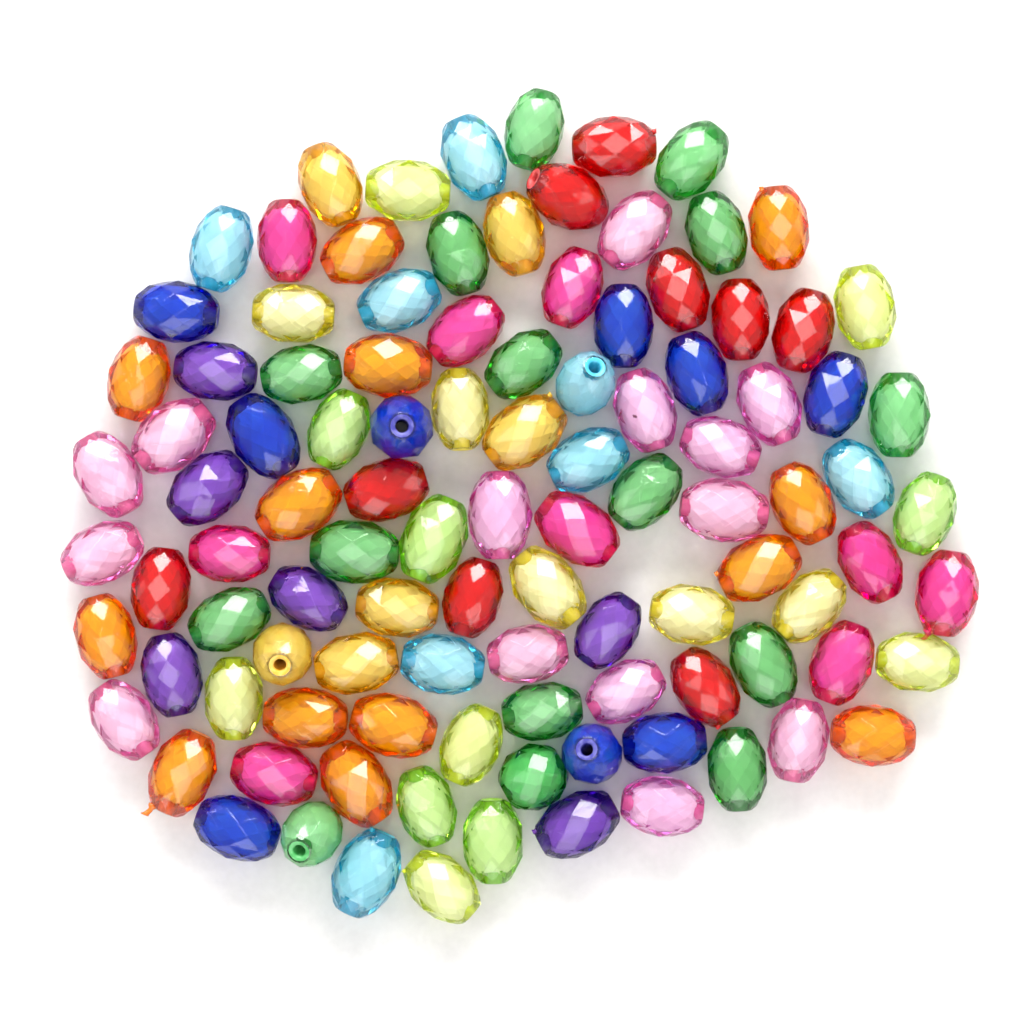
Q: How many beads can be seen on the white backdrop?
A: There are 105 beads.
